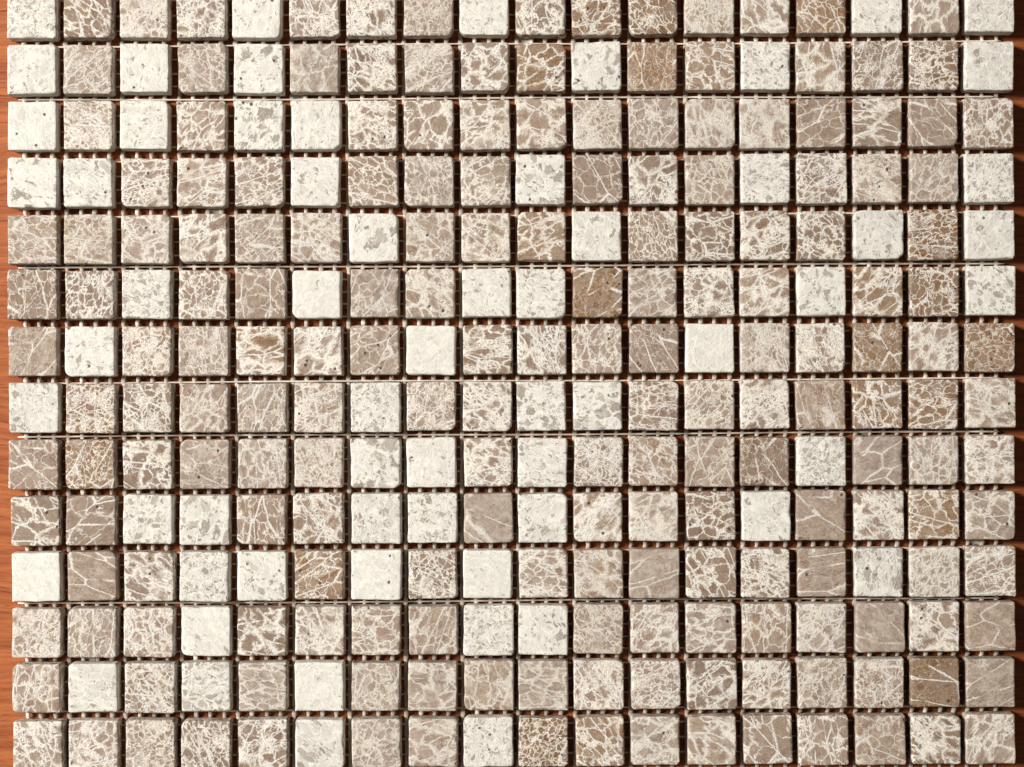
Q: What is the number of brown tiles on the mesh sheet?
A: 190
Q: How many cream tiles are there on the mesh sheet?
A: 62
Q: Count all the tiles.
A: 252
